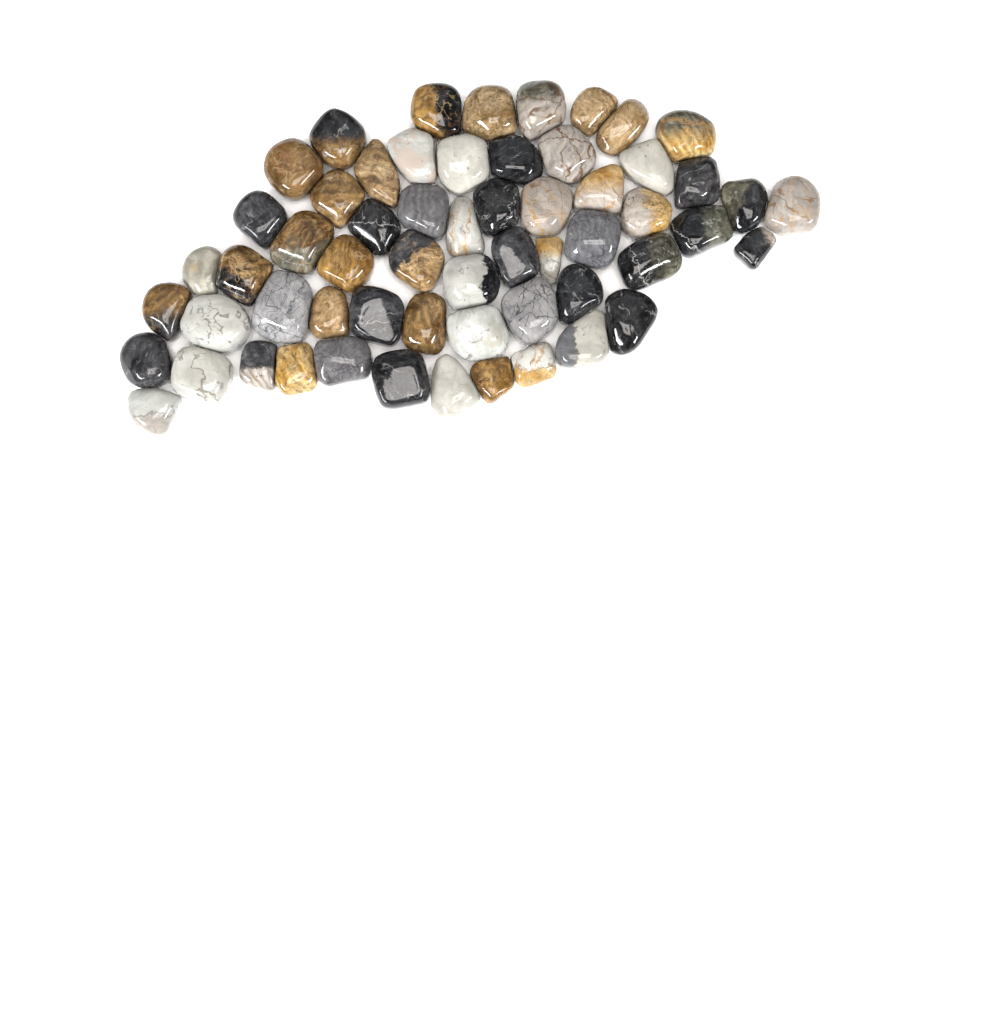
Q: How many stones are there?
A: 59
